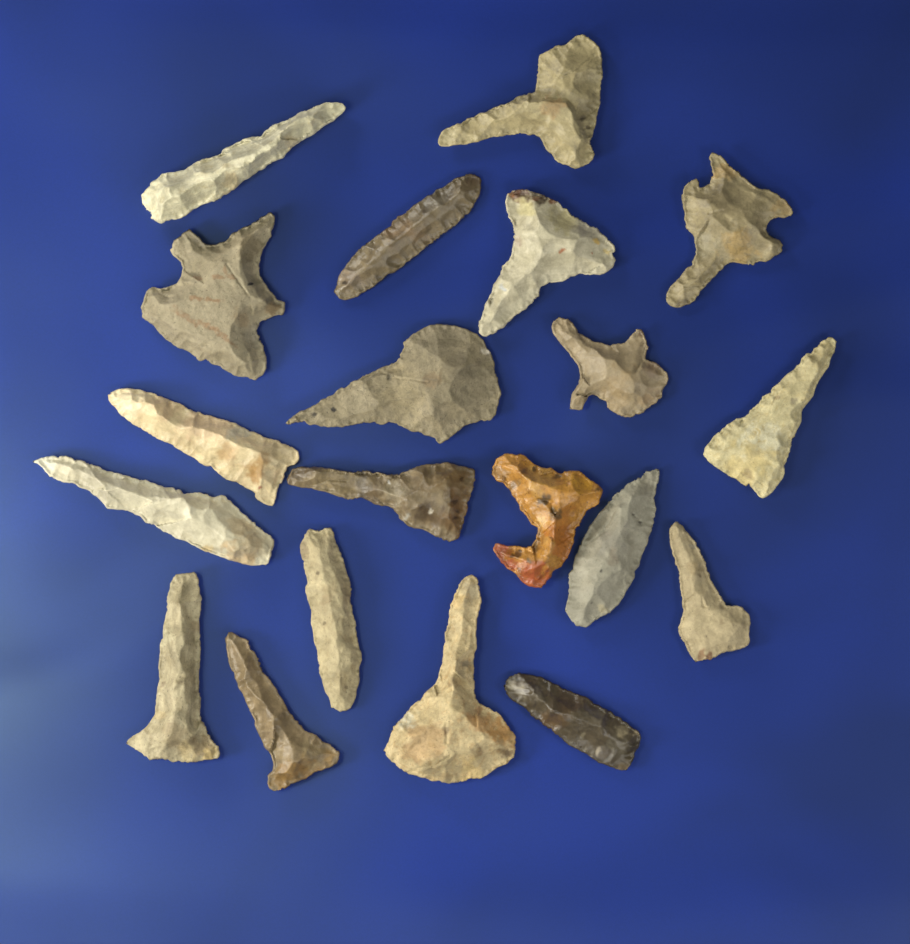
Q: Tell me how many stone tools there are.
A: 20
